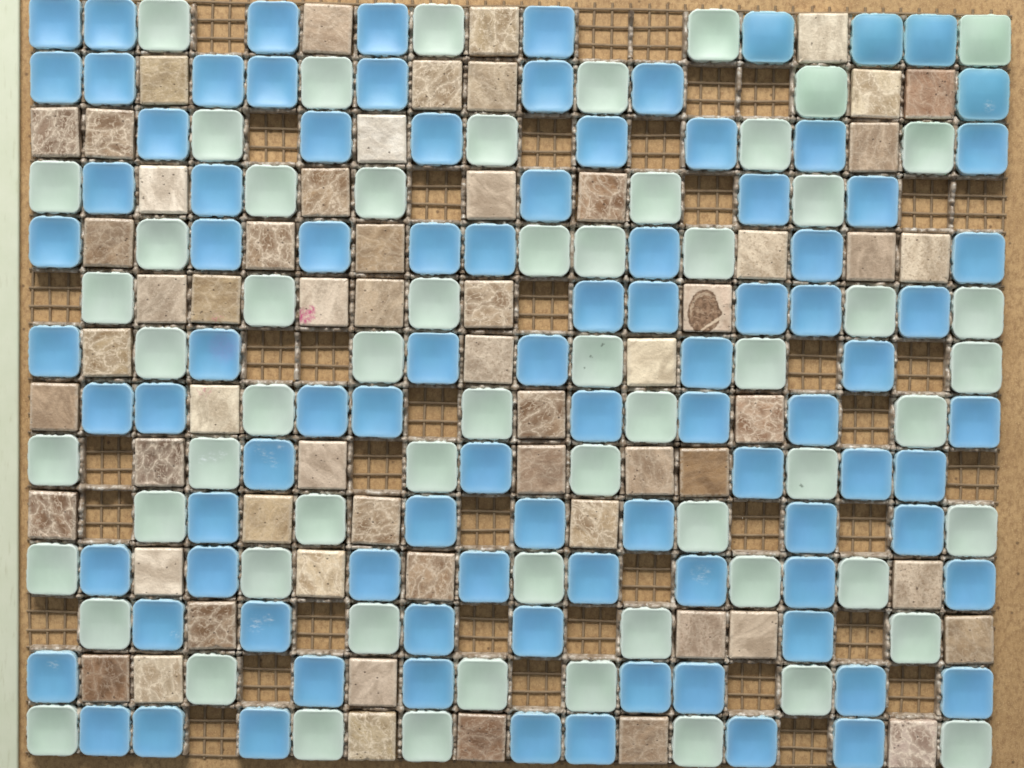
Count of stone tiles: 59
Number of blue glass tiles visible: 93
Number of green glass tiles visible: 61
